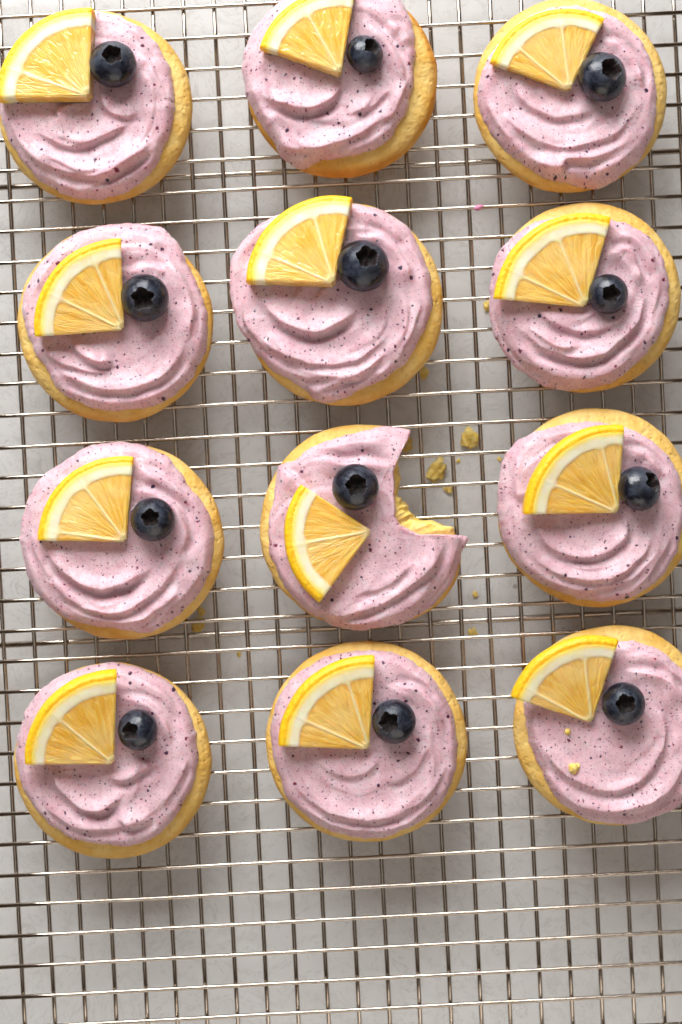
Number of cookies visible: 12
